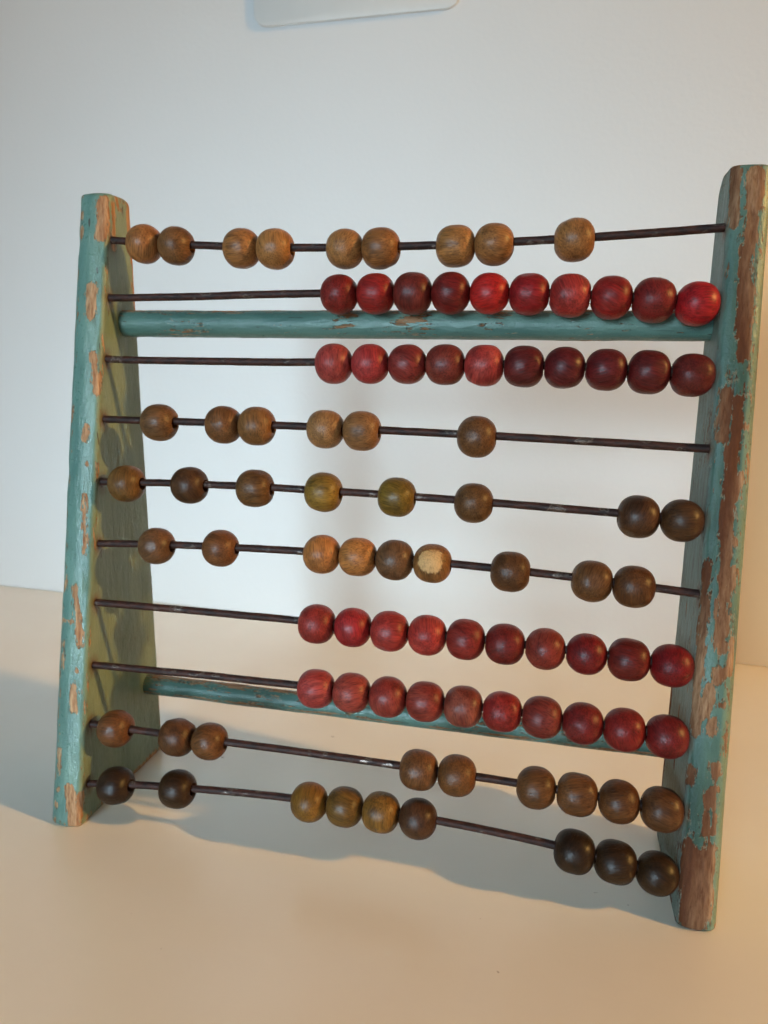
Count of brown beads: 50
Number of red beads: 40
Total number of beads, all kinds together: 90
